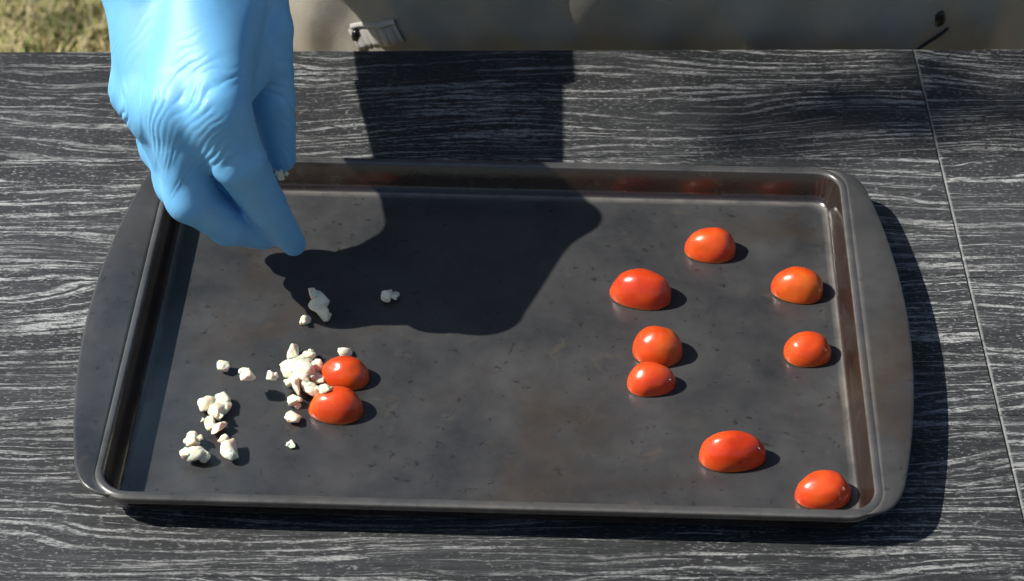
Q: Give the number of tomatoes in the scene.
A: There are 10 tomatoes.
